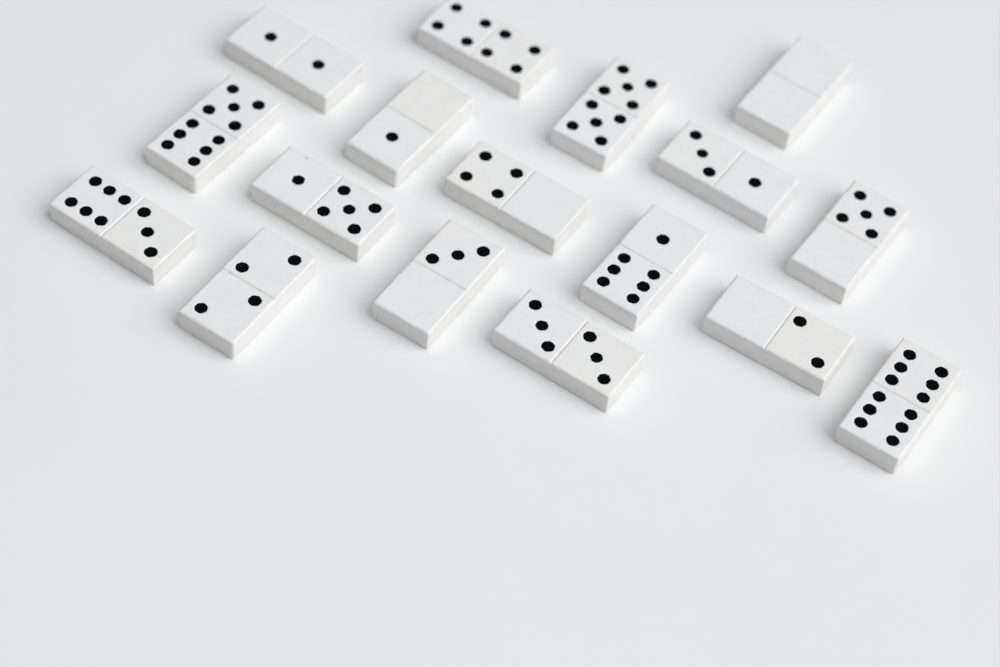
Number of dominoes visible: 17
